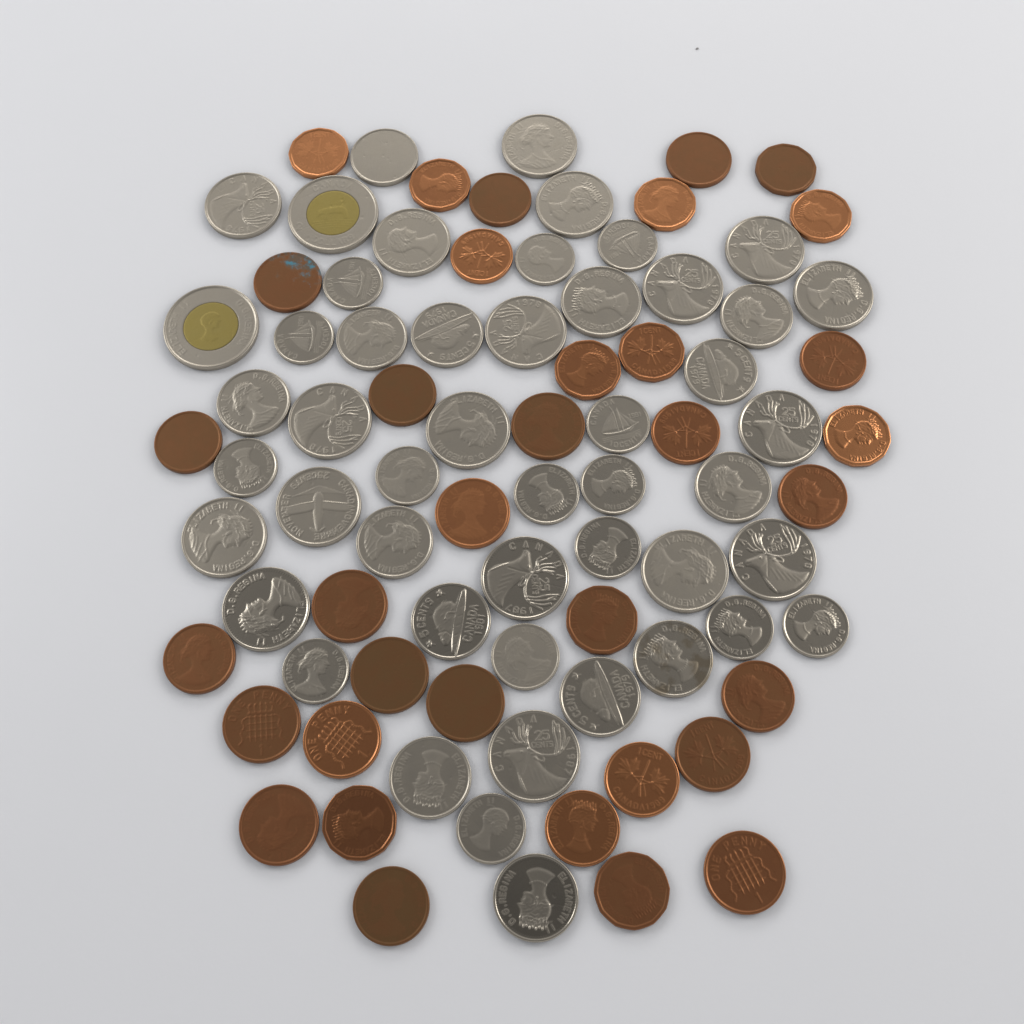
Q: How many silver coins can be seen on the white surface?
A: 47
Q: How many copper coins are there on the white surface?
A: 35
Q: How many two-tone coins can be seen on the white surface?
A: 2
